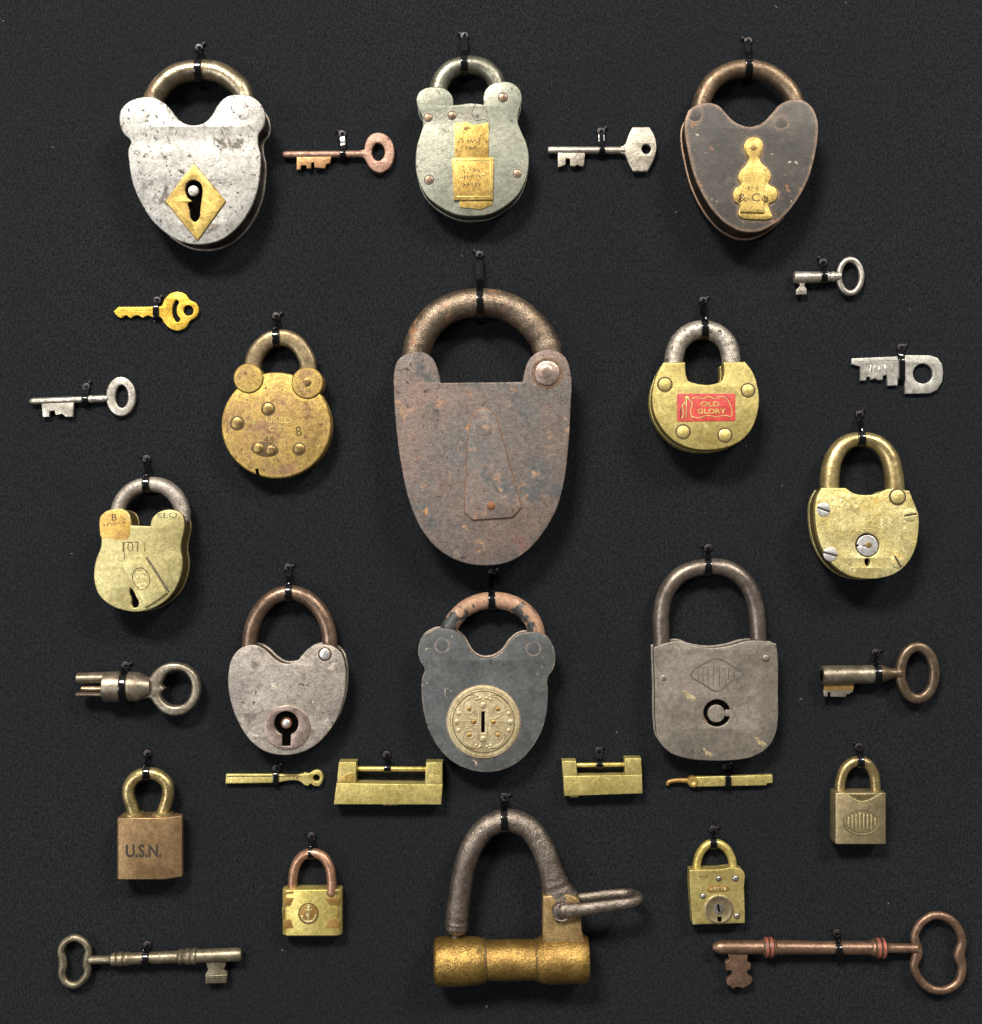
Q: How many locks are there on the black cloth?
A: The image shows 18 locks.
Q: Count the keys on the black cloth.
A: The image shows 12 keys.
